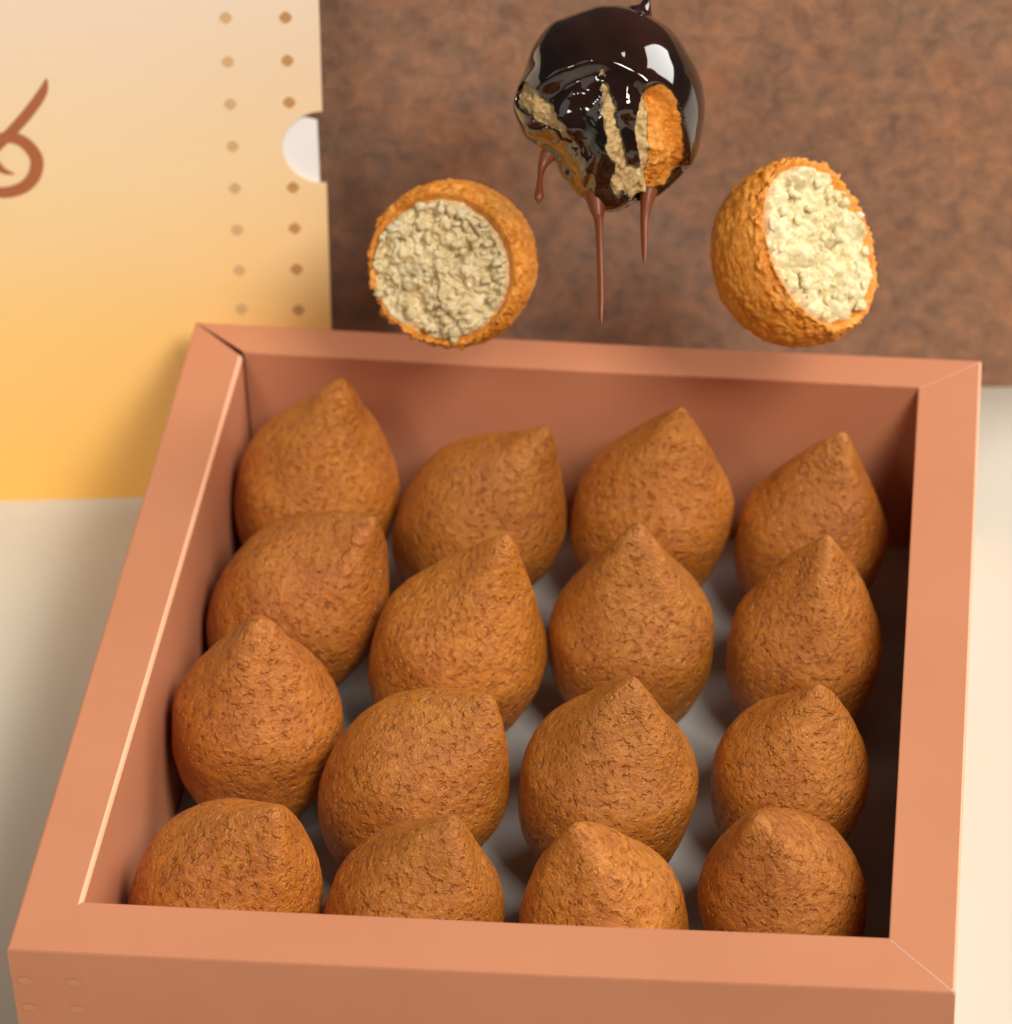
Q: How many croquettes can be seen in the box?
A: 16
